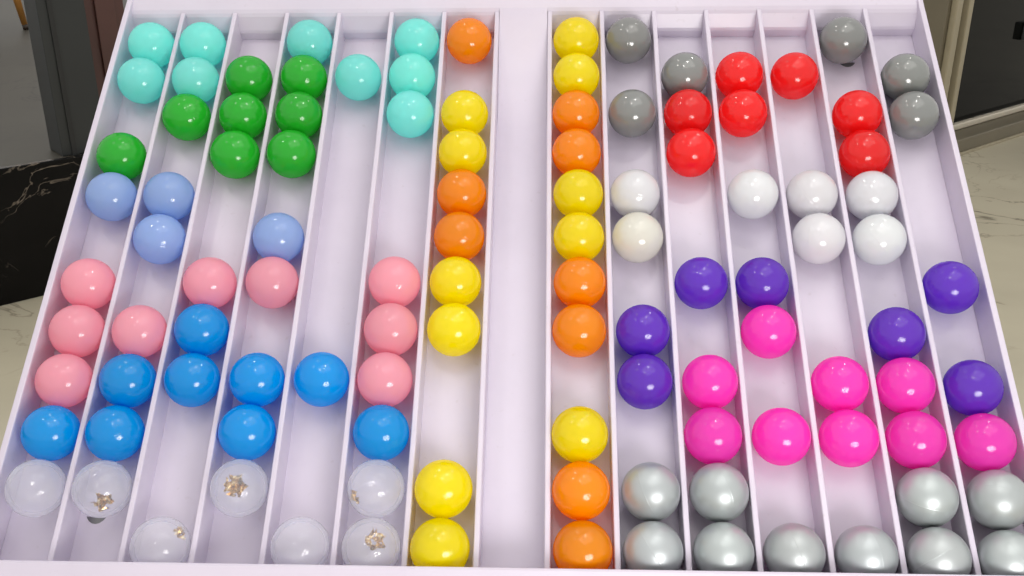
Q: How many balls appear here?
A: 112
